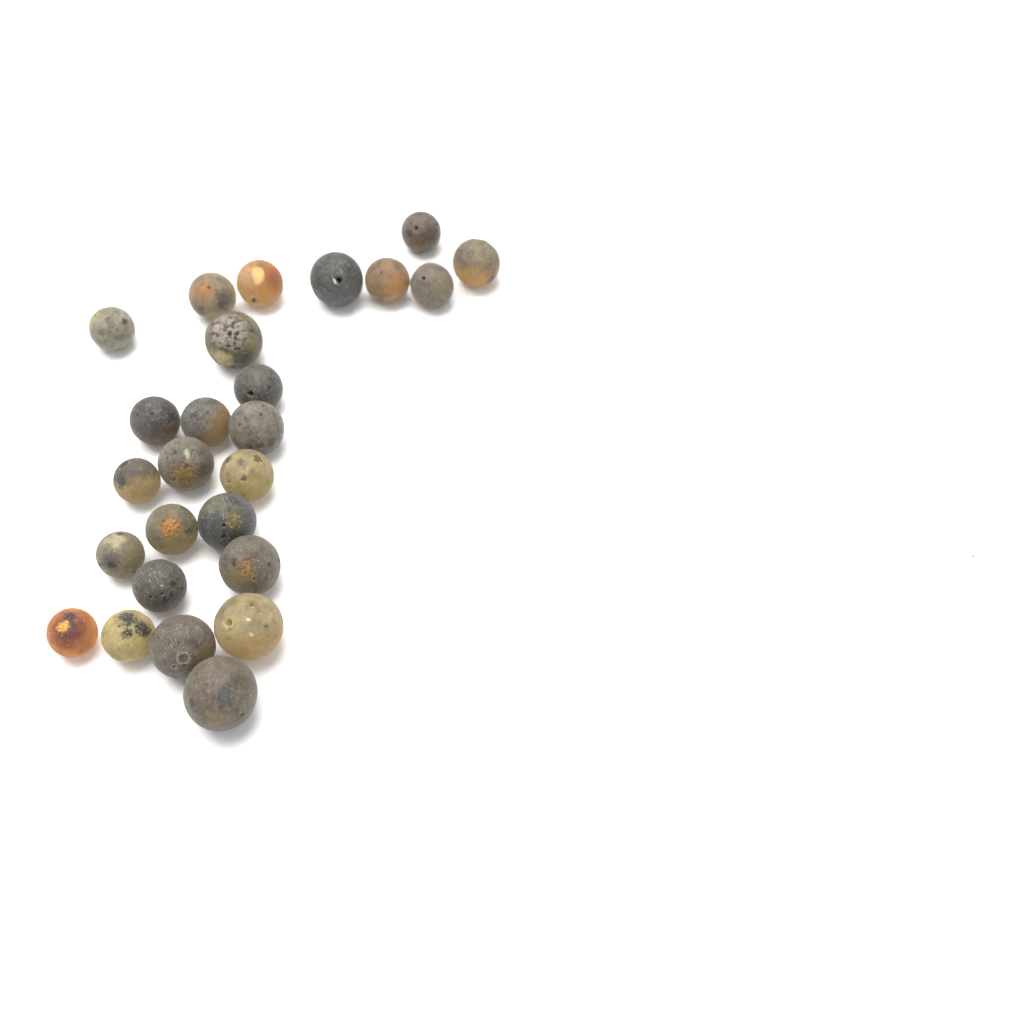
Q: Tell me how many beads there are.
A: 26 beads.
